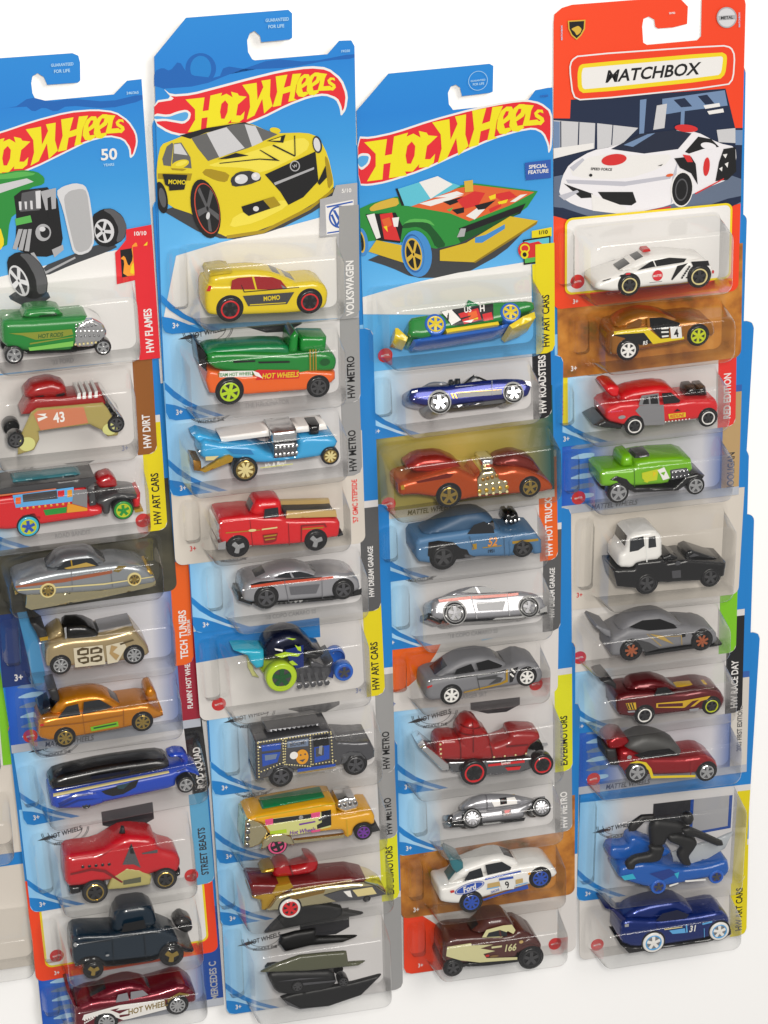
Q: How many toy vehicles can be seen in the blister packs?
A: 40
